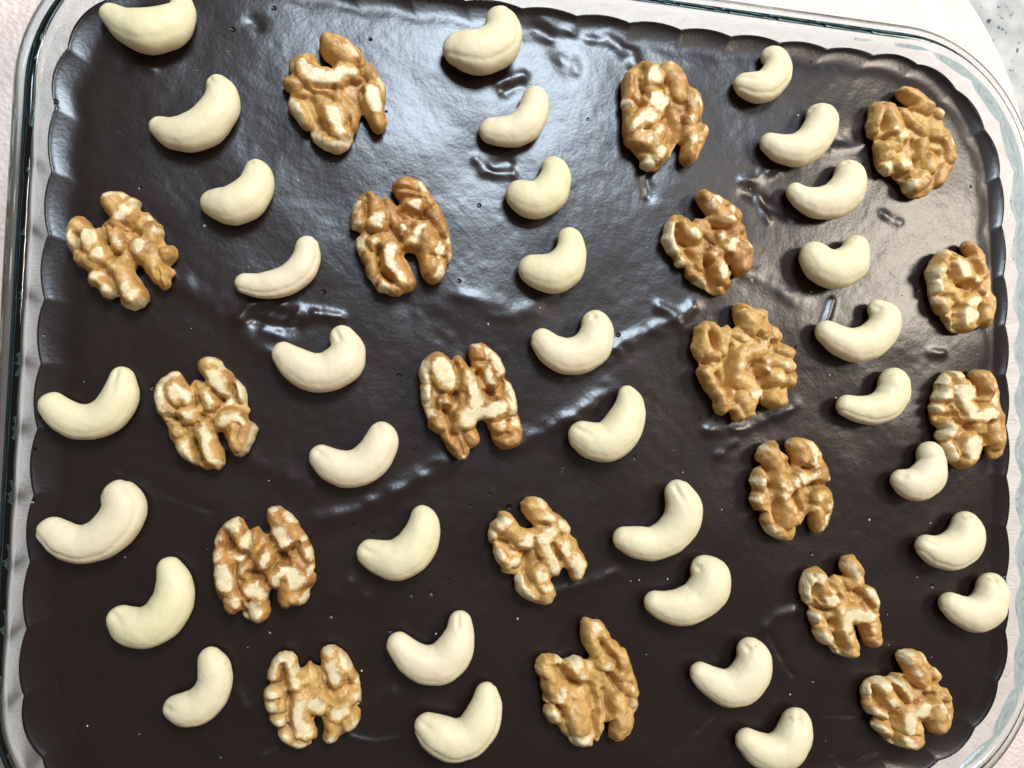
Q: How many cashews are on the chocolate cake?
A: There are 32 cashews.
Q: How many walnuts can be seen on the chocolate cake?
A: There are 18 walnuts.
